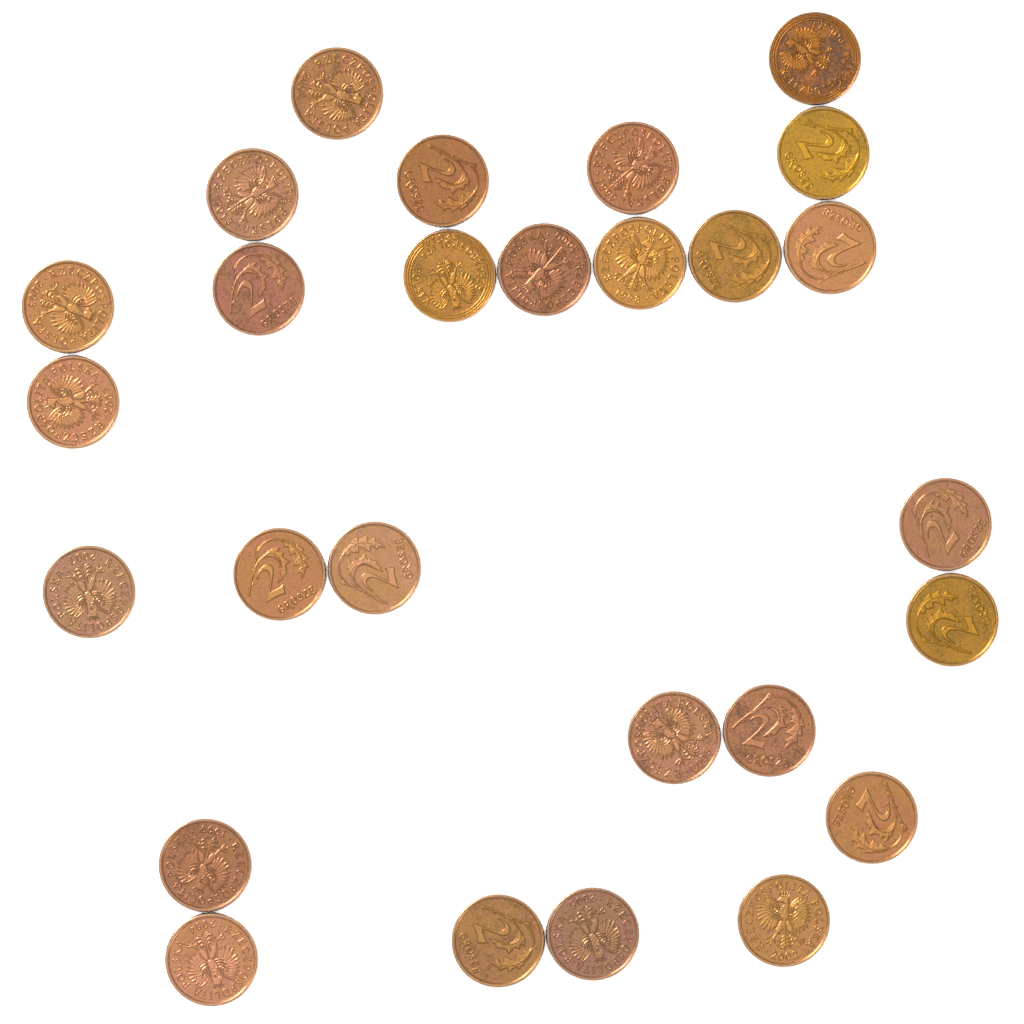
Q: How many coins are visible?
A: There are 27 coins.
